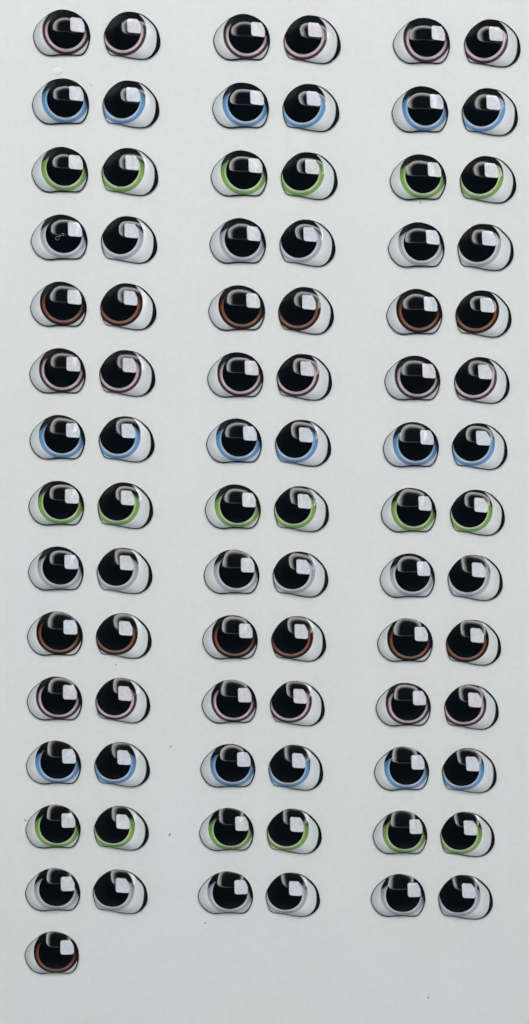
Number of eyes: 85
